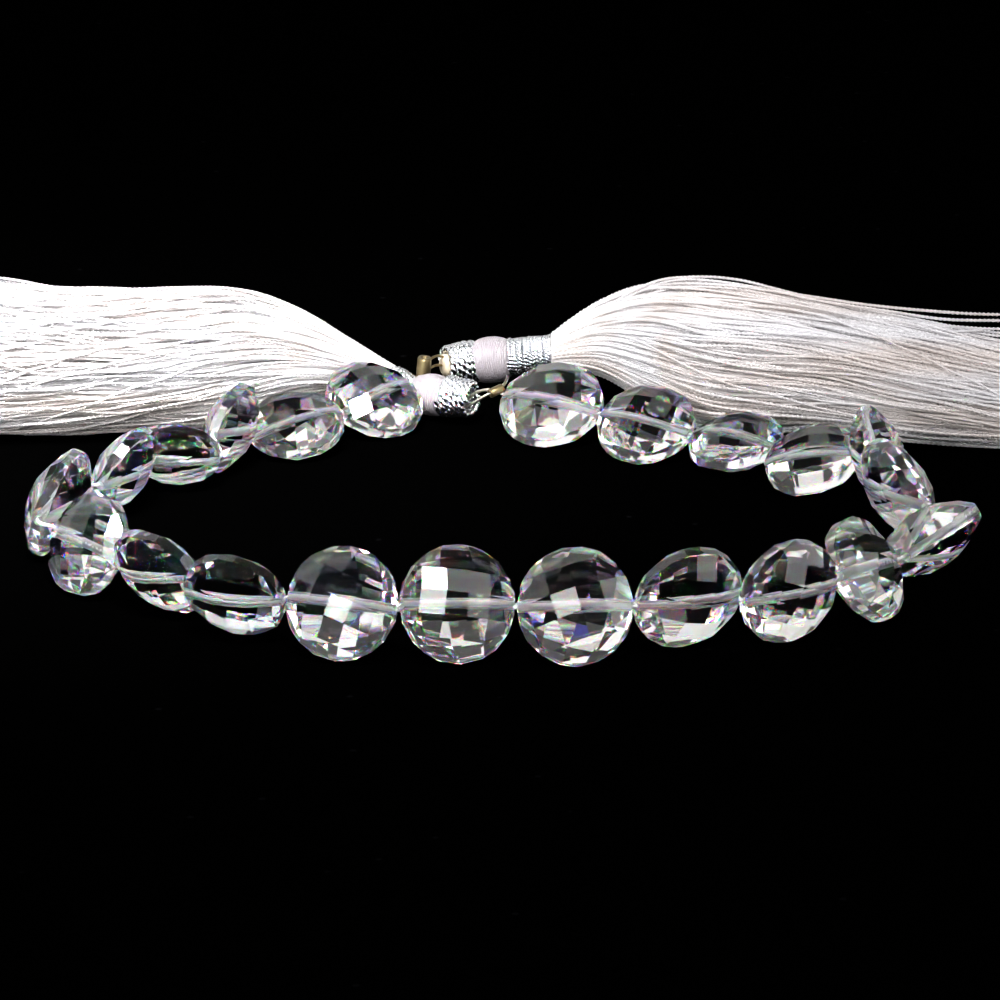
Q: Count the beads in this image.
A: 22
